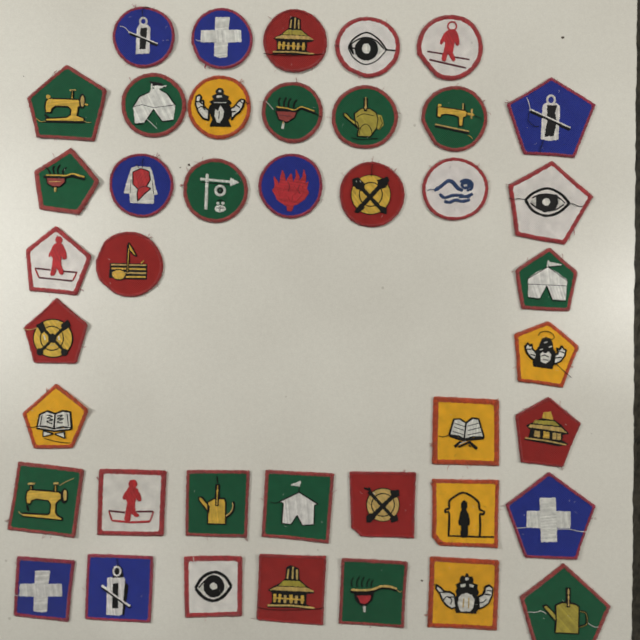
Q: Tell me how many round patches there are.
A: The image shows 16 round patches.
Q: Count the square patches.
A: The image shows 13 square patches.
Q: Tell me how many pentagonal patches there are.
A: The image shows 12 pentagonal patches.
